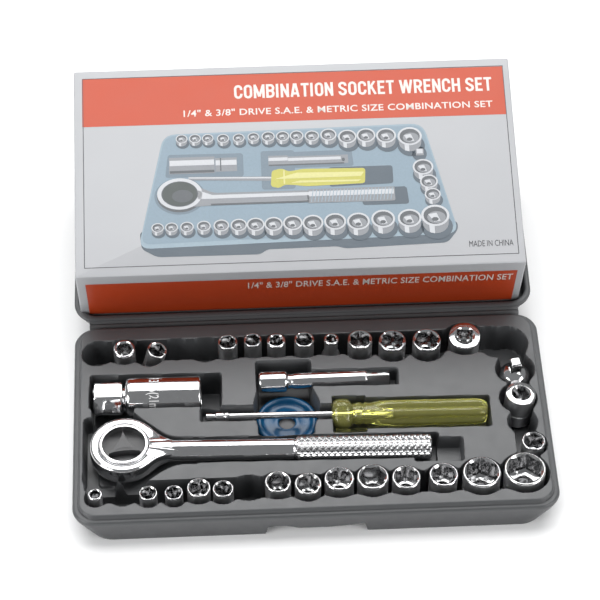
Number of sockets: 26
